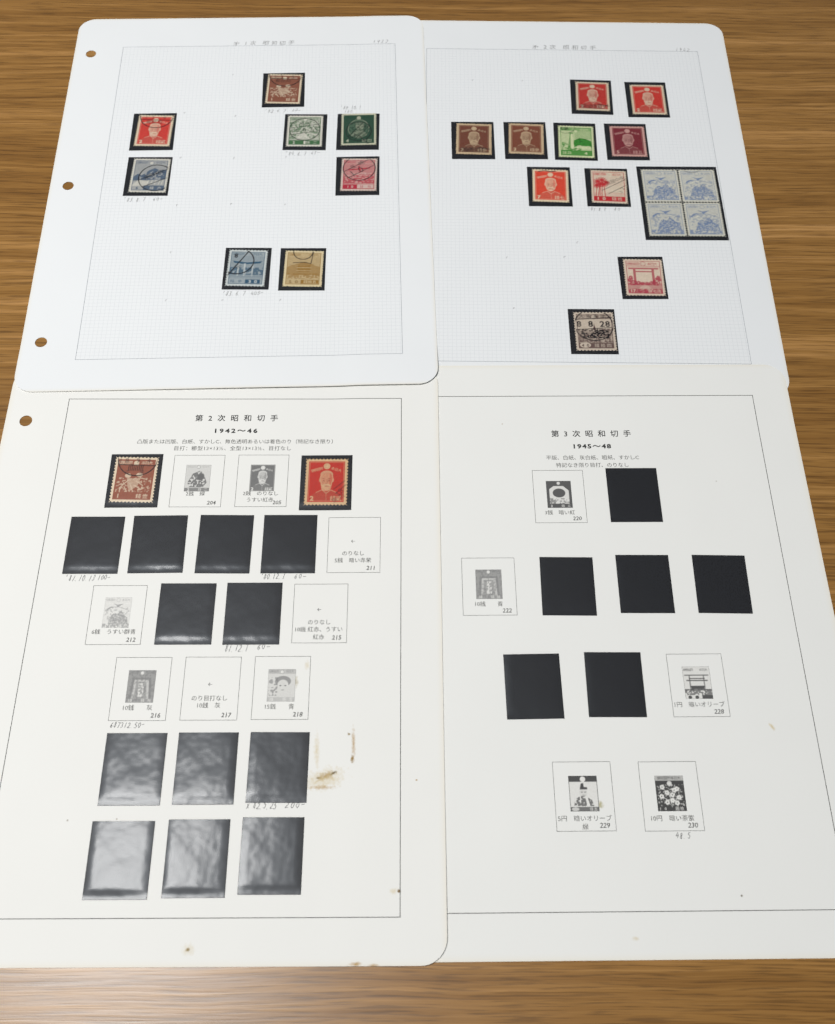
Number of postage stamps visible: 24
